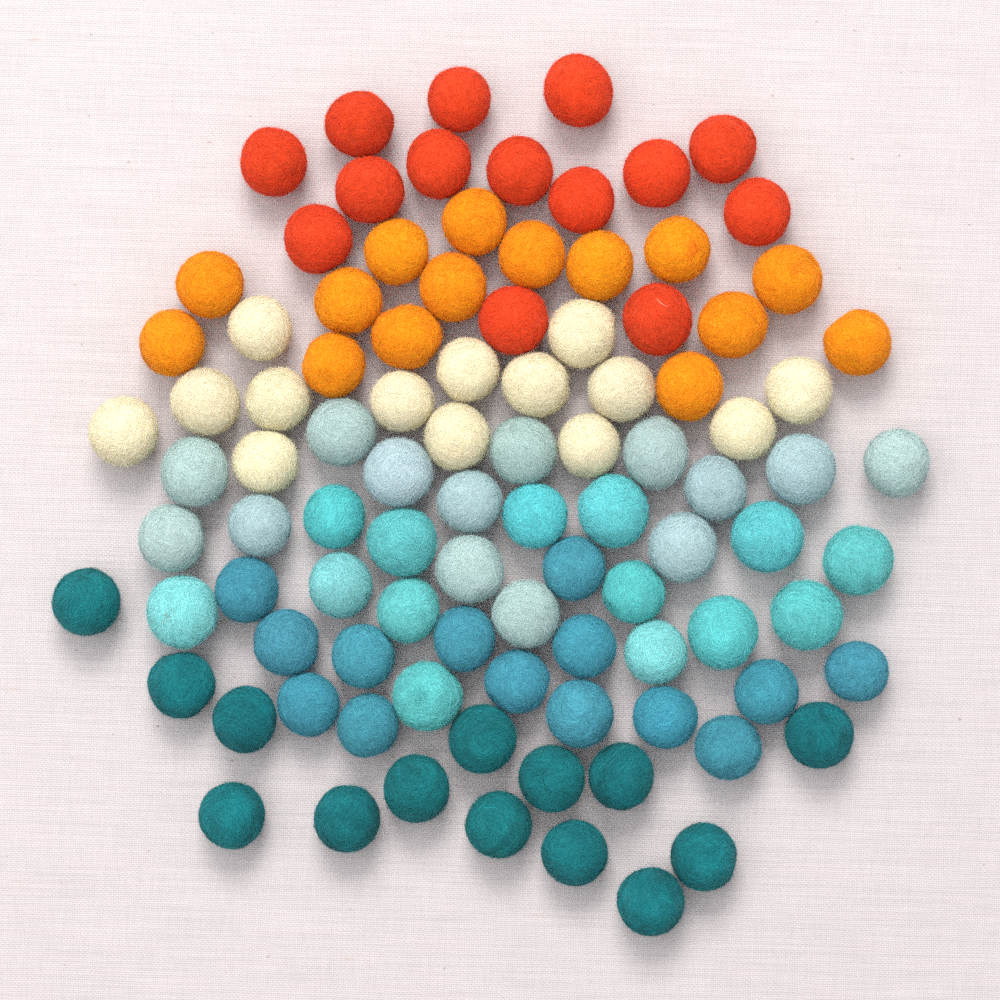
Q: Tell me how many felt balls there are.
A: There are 99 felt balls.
